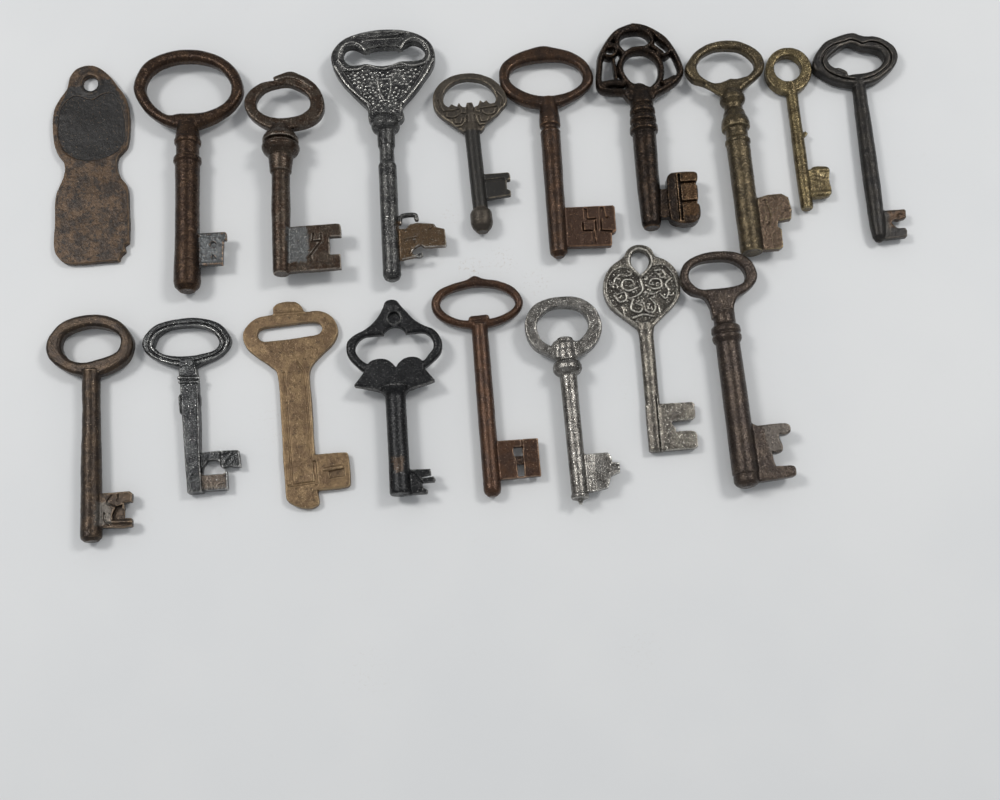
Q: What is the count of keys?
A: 18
